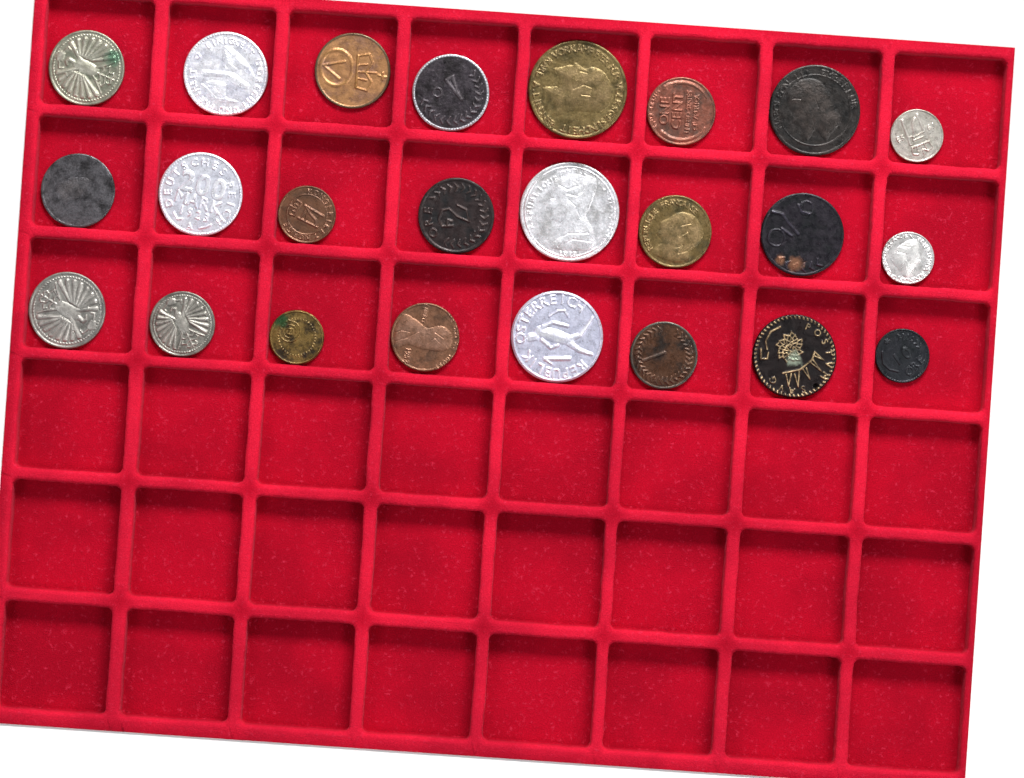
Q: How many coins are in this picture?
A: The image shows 24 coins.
